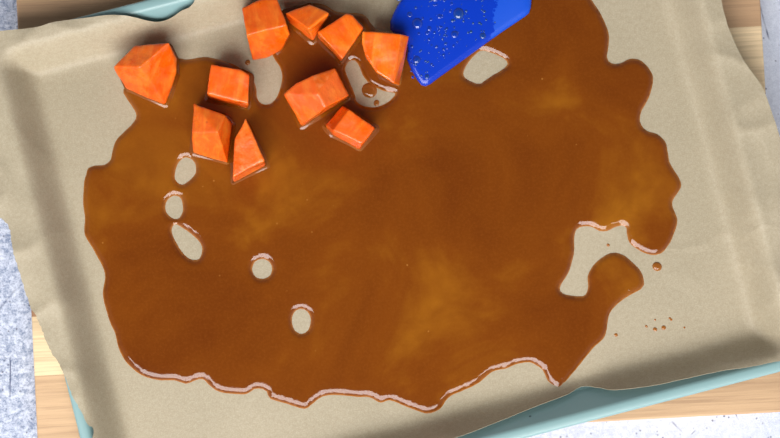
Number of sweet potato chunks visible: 10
